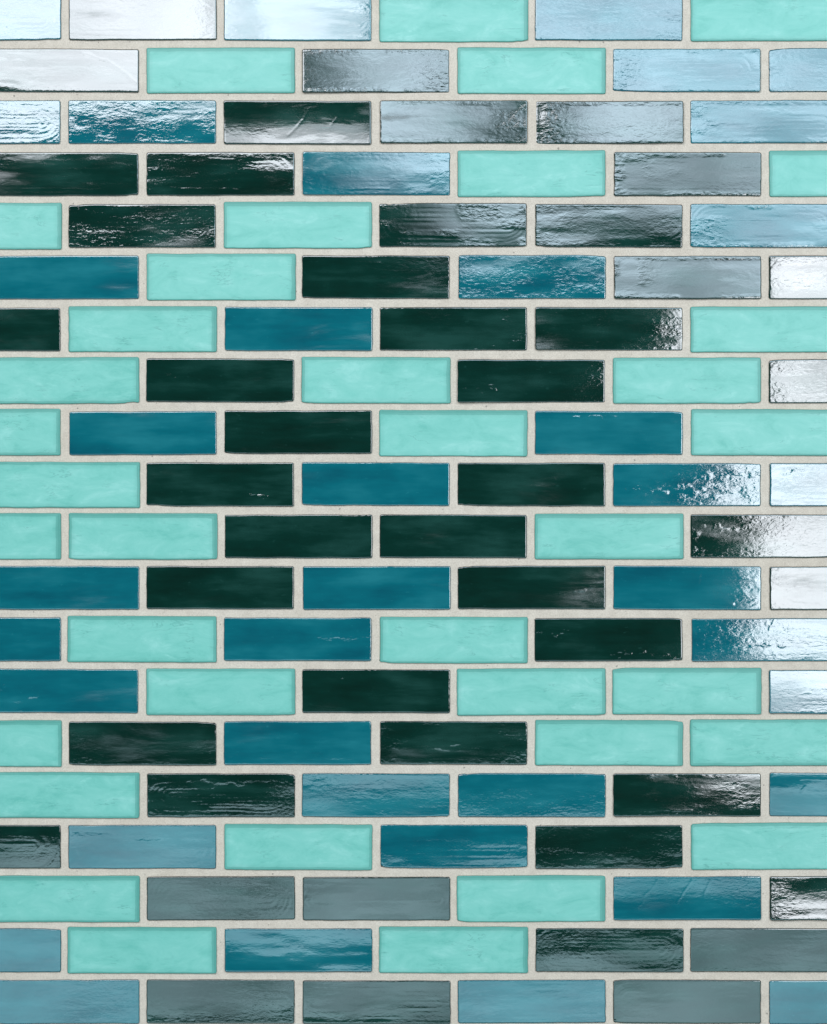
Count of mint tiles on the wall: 36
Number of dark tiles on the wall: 46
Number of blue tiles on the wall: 38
